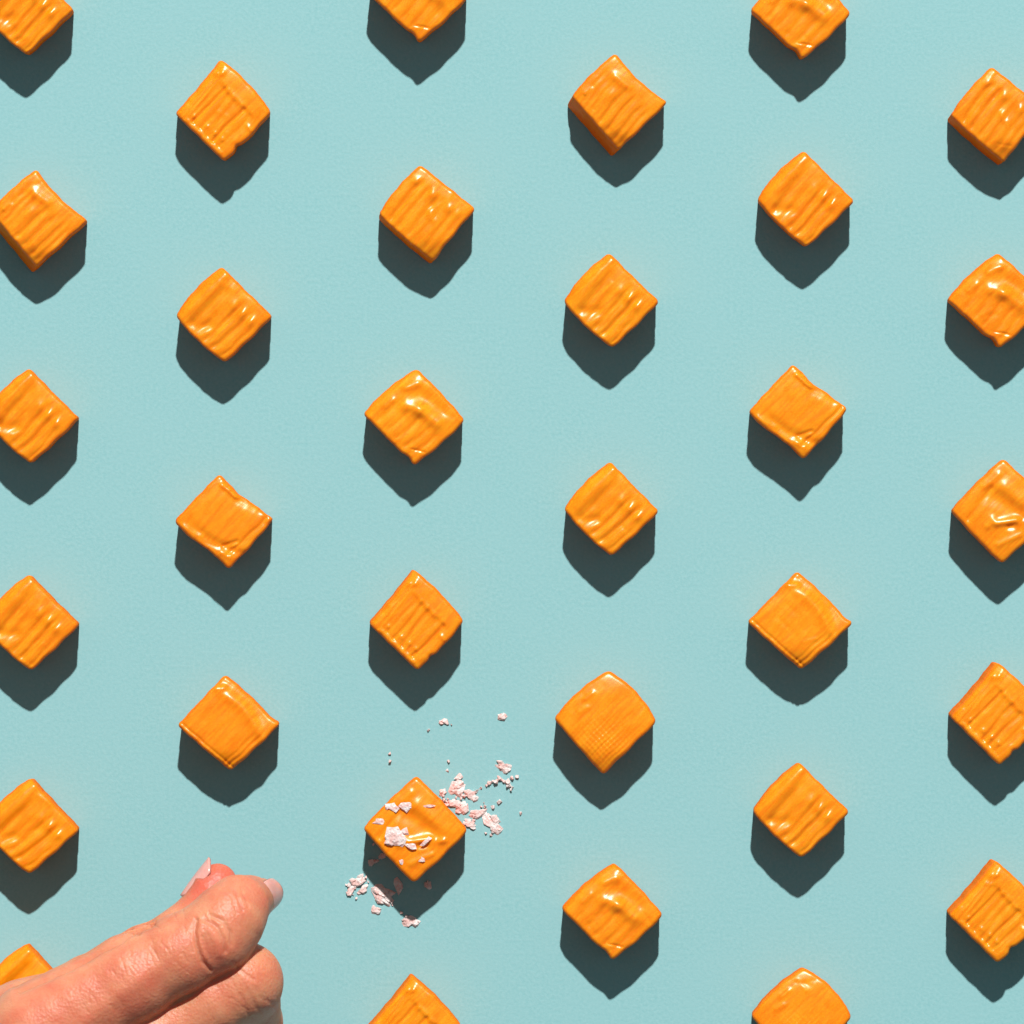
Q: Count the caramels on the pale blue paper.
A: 32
